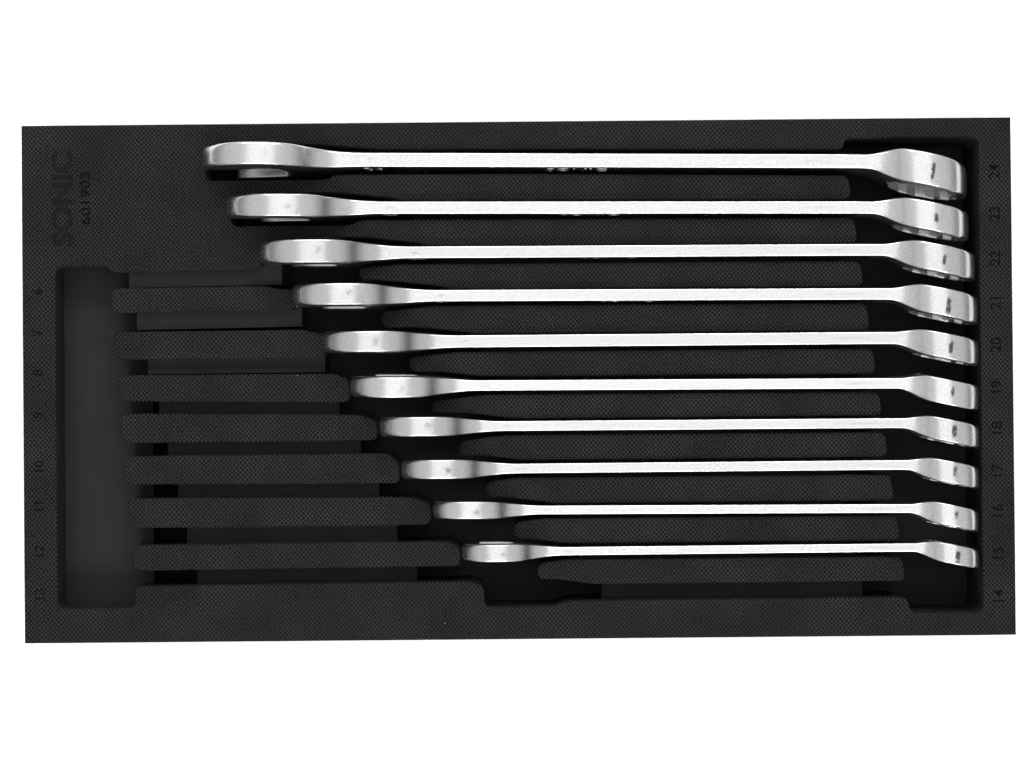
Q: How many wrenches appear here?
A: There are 10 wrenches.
